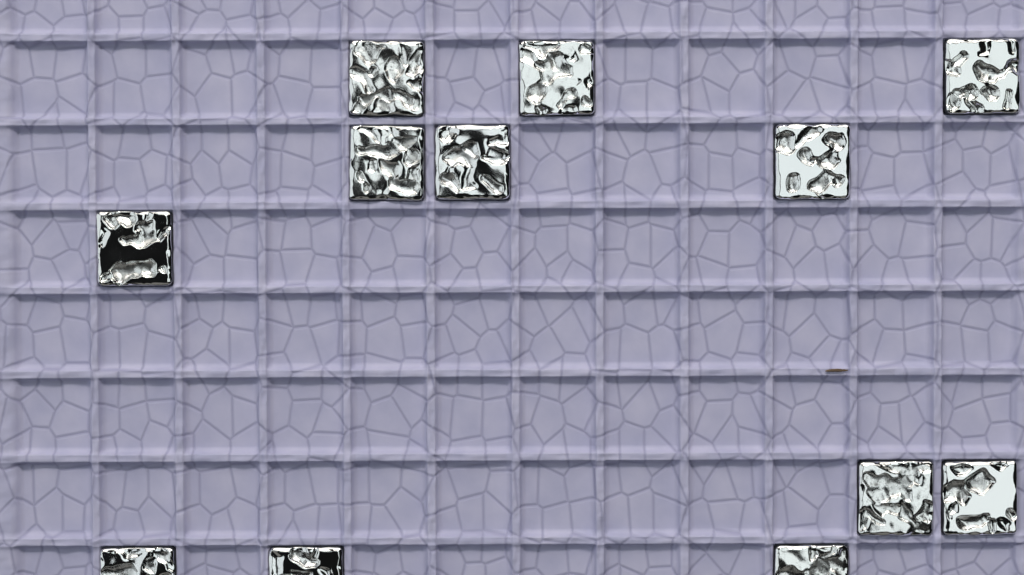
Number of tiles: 12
